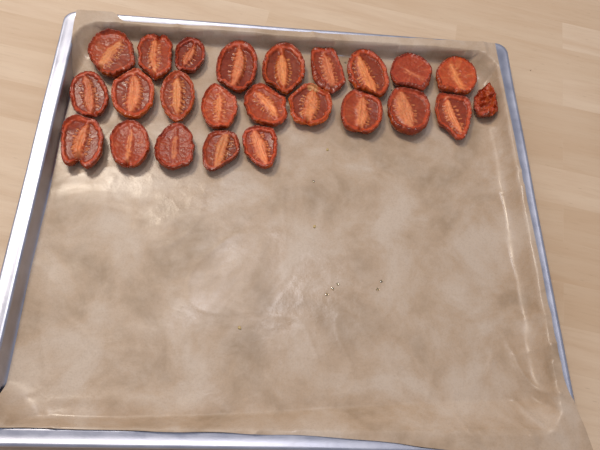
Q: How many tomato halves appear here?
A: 24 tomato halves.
